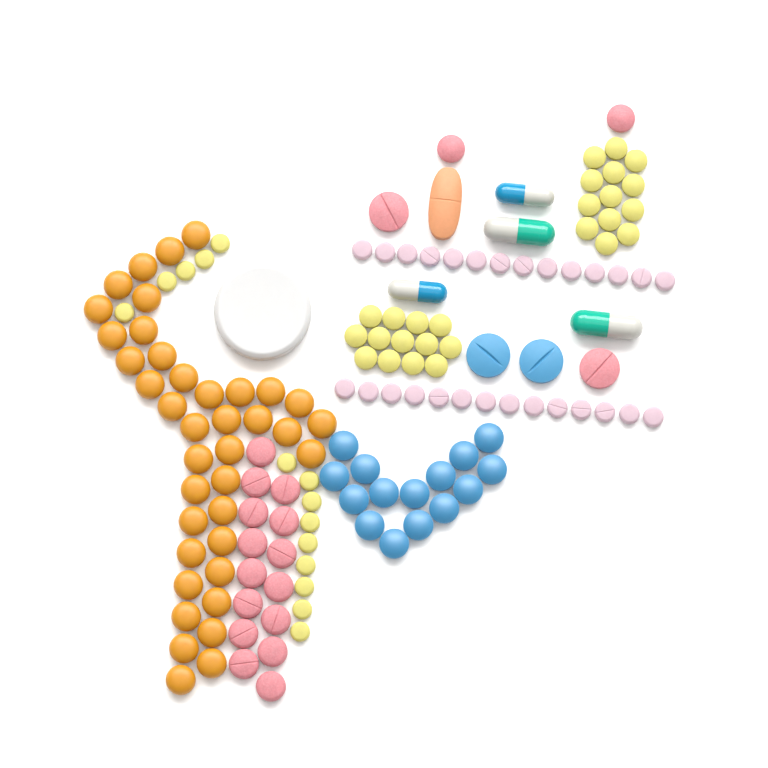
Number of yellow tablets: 40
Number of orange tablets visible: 39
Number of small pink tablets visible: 28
